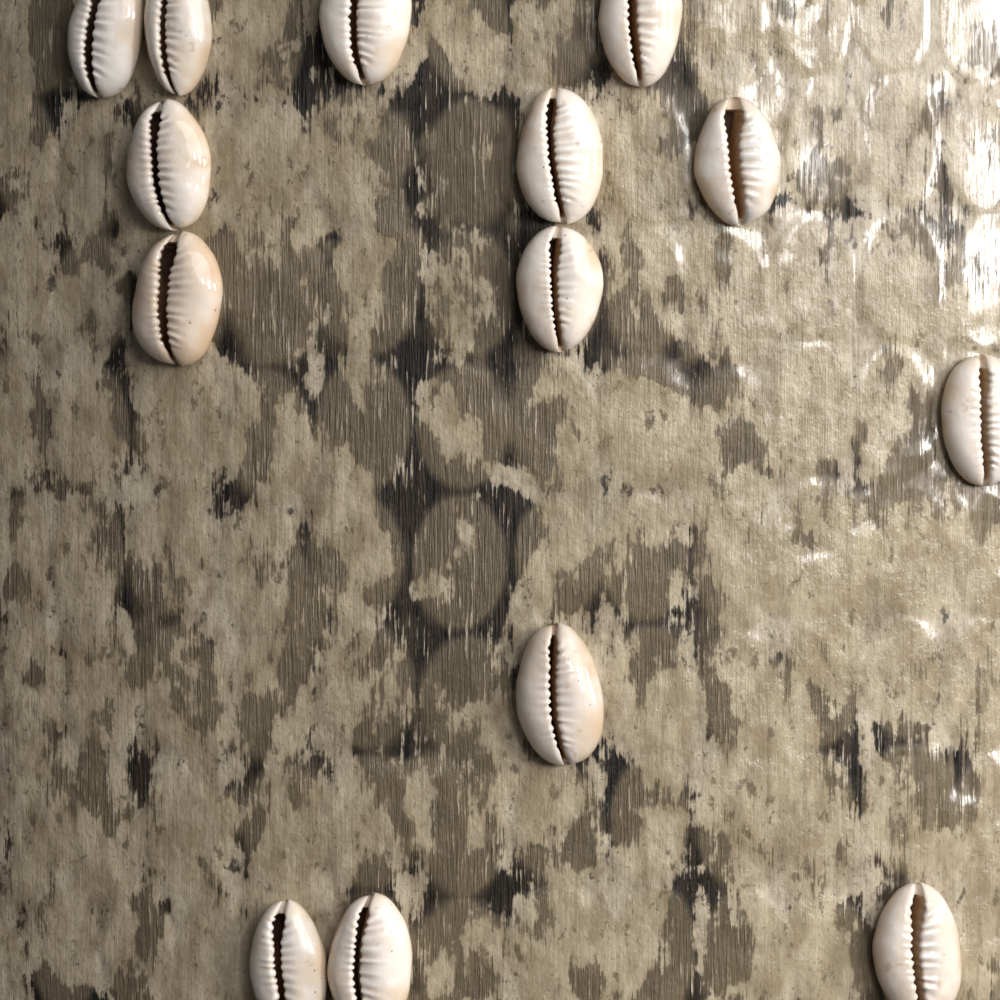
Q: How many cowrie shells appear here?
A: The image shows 14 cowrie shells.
